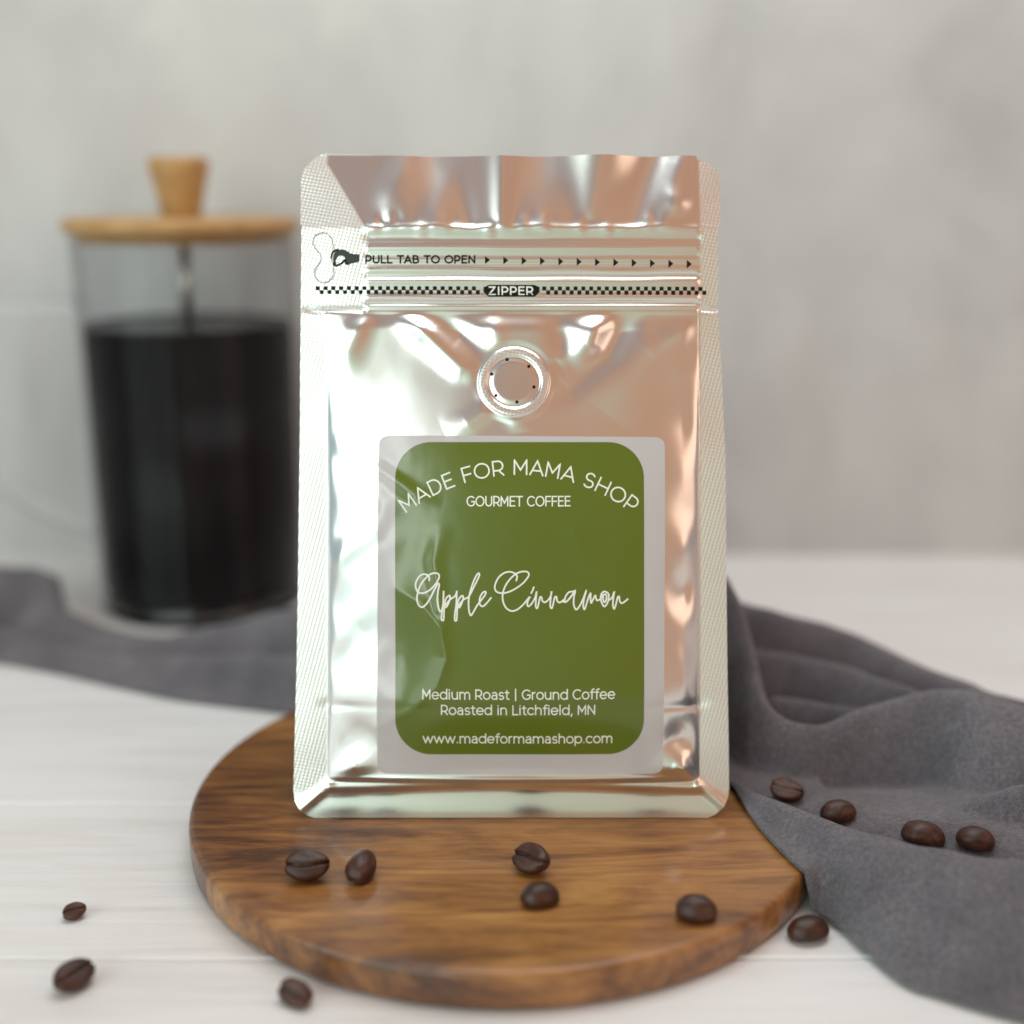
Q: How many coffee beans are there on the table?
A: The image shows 13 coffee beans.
